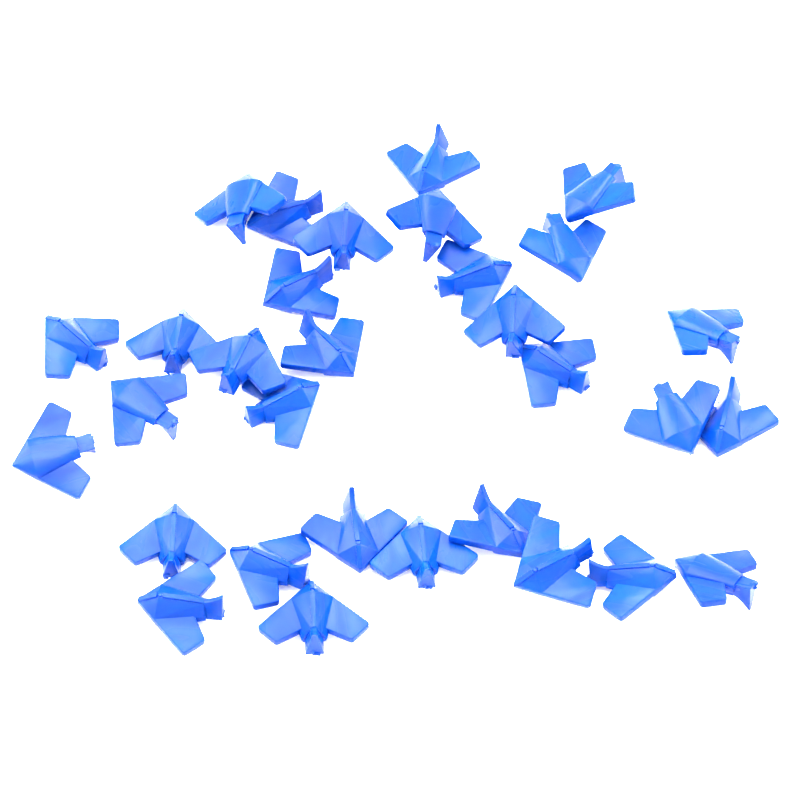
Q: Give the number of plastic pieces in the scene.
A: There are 31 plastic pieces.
